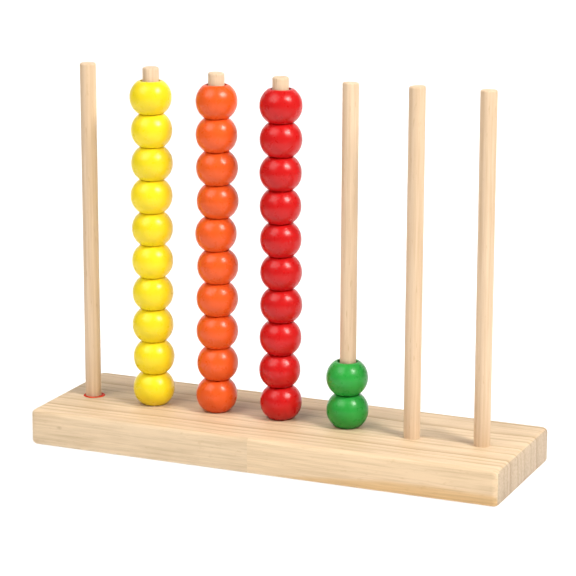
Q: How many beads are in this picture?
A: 32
